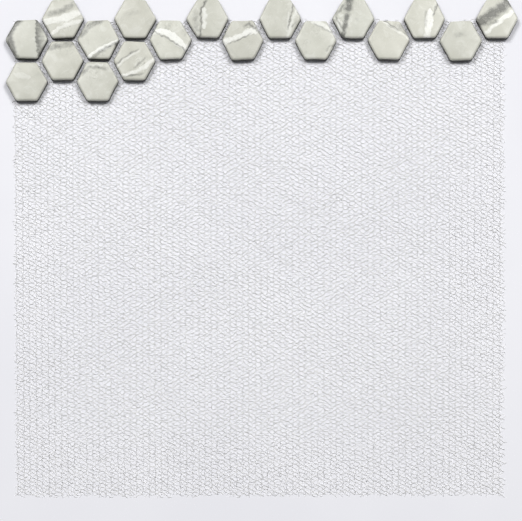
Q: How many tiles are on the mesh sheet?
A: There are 18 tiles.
